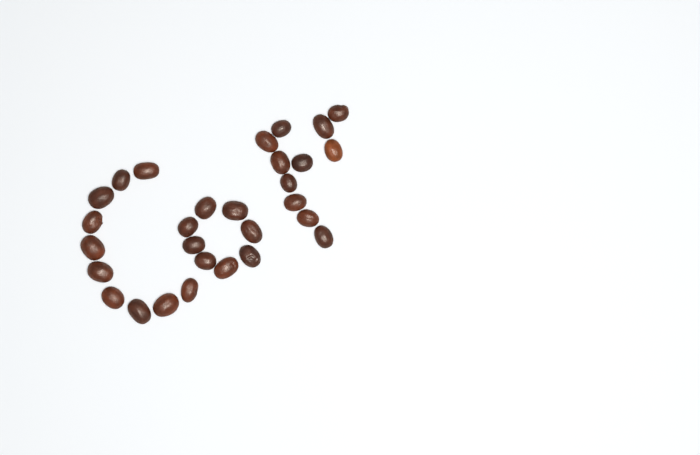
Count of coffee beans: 29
